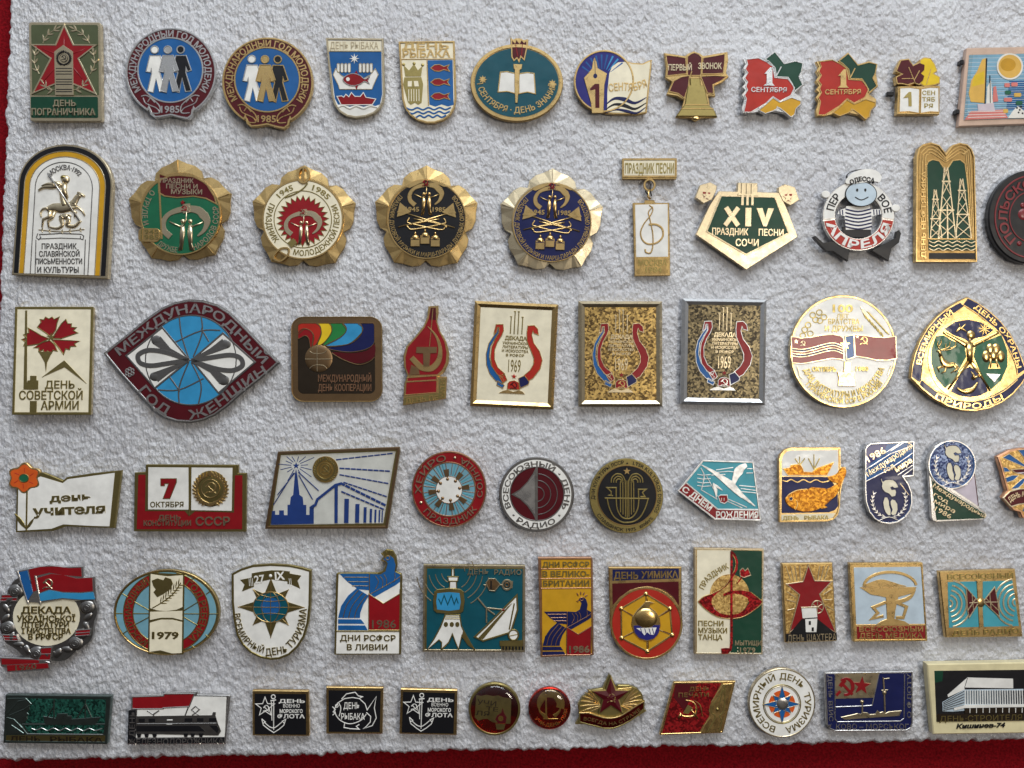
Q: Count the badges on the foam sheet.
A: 65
